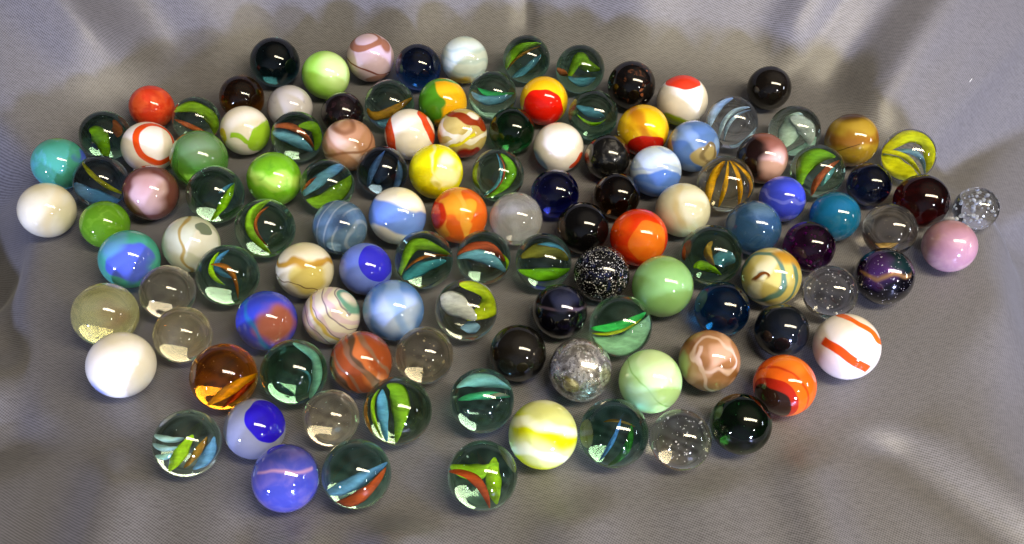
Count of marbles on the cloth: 119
